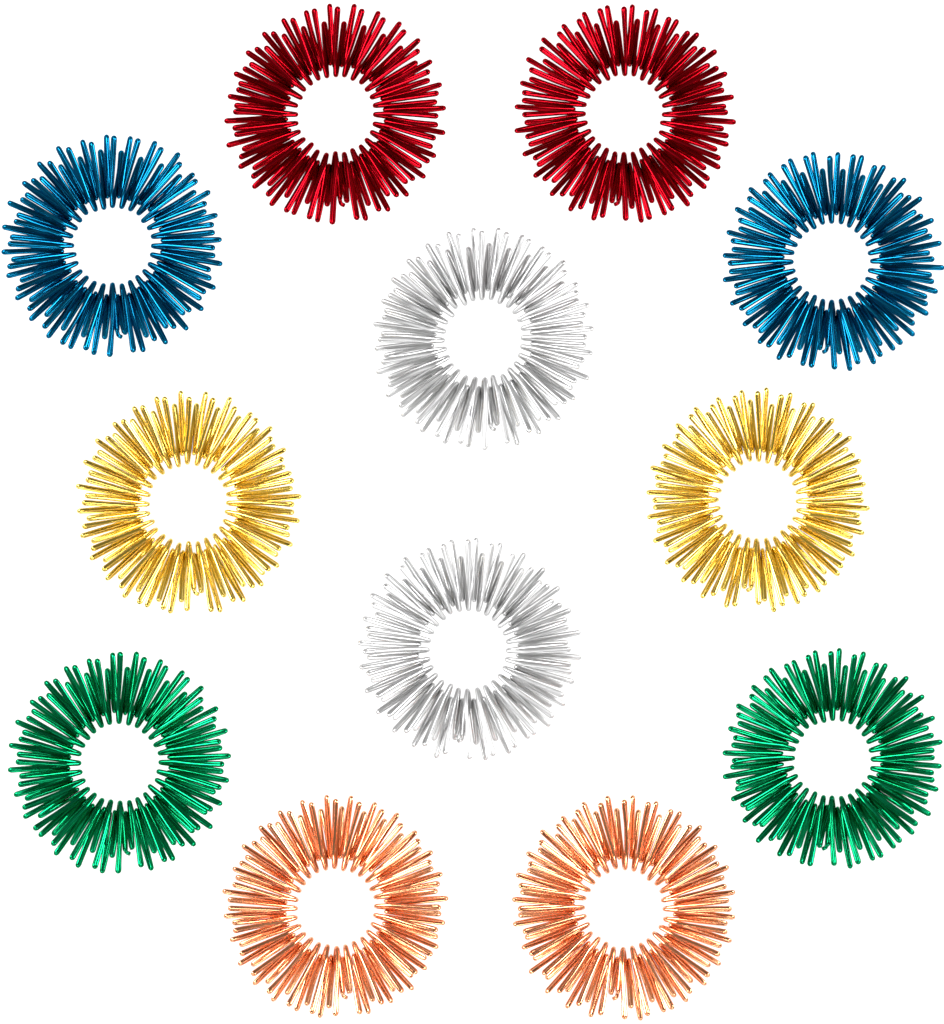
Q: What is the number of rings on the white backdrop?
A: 12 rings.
